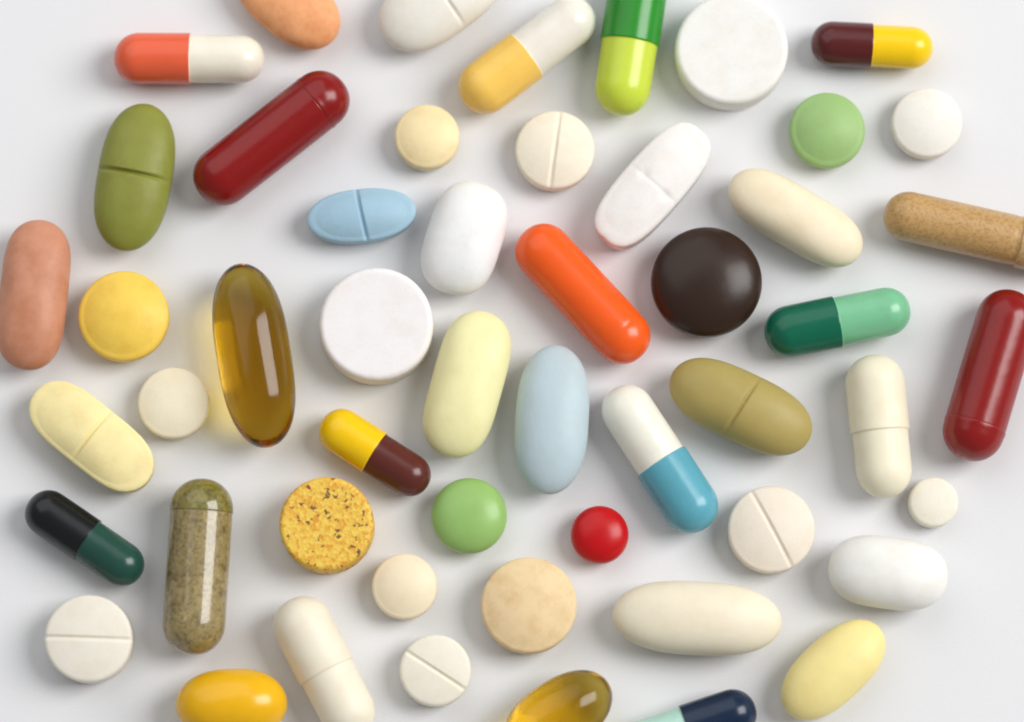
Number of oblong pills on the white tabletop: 34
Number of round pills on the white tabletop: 18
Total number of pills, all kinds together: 52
